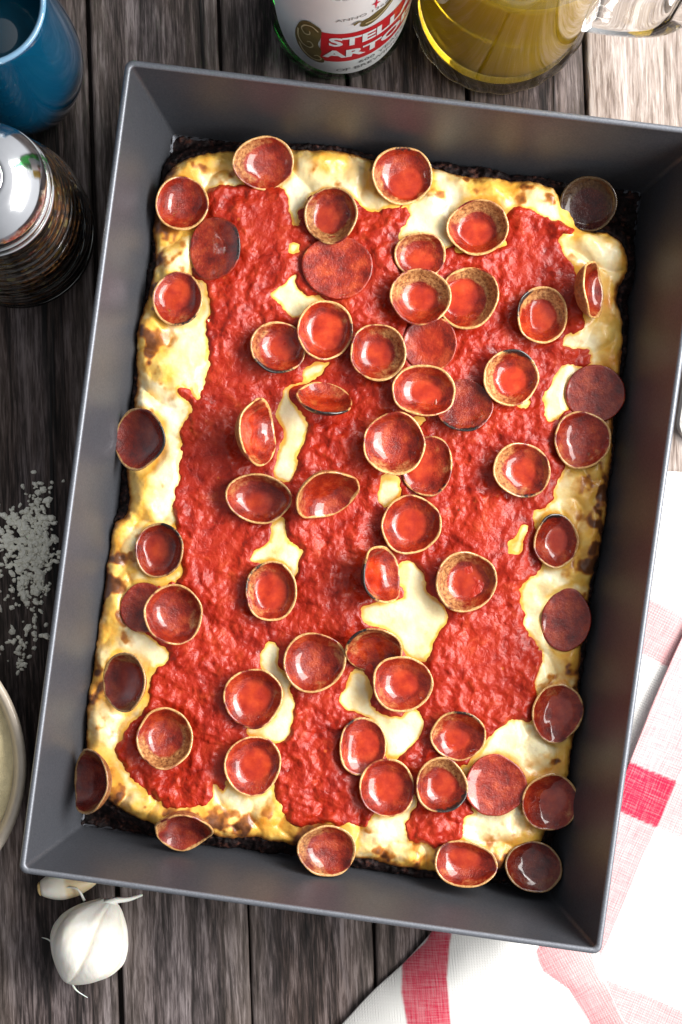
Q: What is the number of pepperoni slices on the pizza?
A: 59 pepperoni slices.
